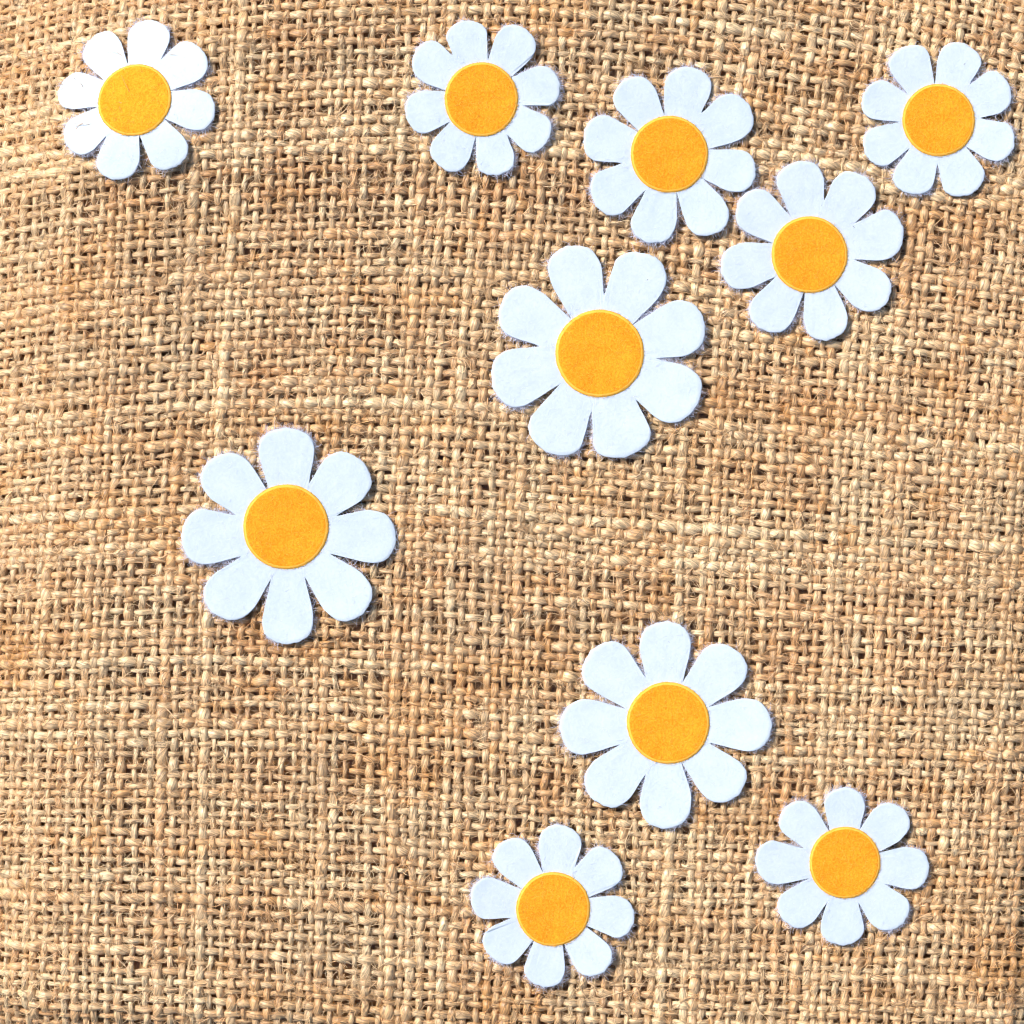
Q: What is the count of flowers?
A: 10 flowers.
